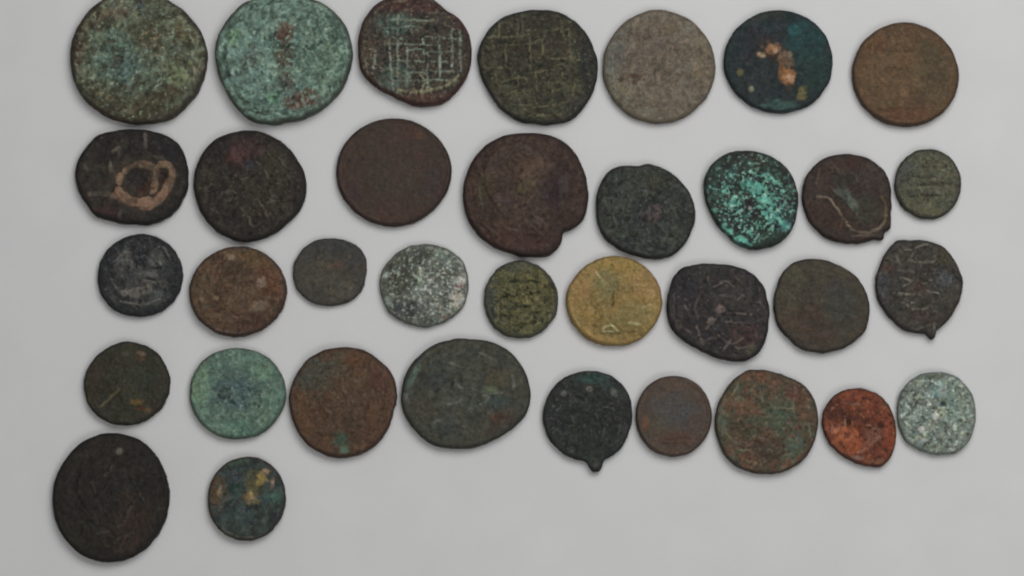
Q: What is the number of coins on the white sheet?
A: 35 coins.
